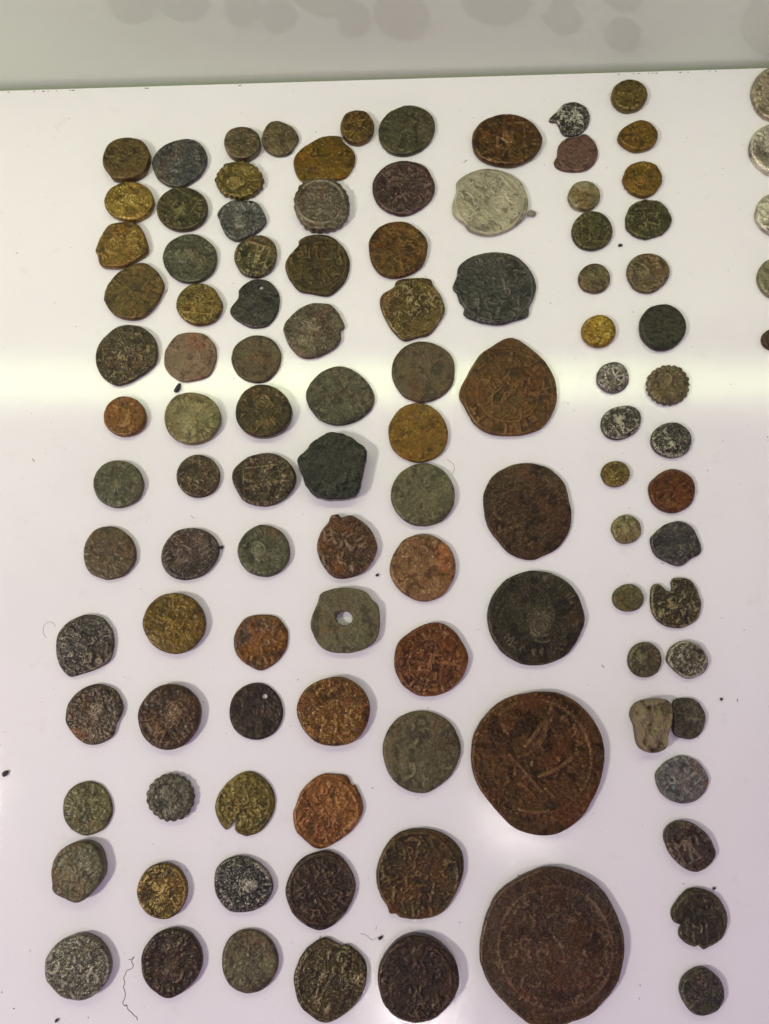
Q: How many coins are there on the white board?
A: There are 109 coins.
